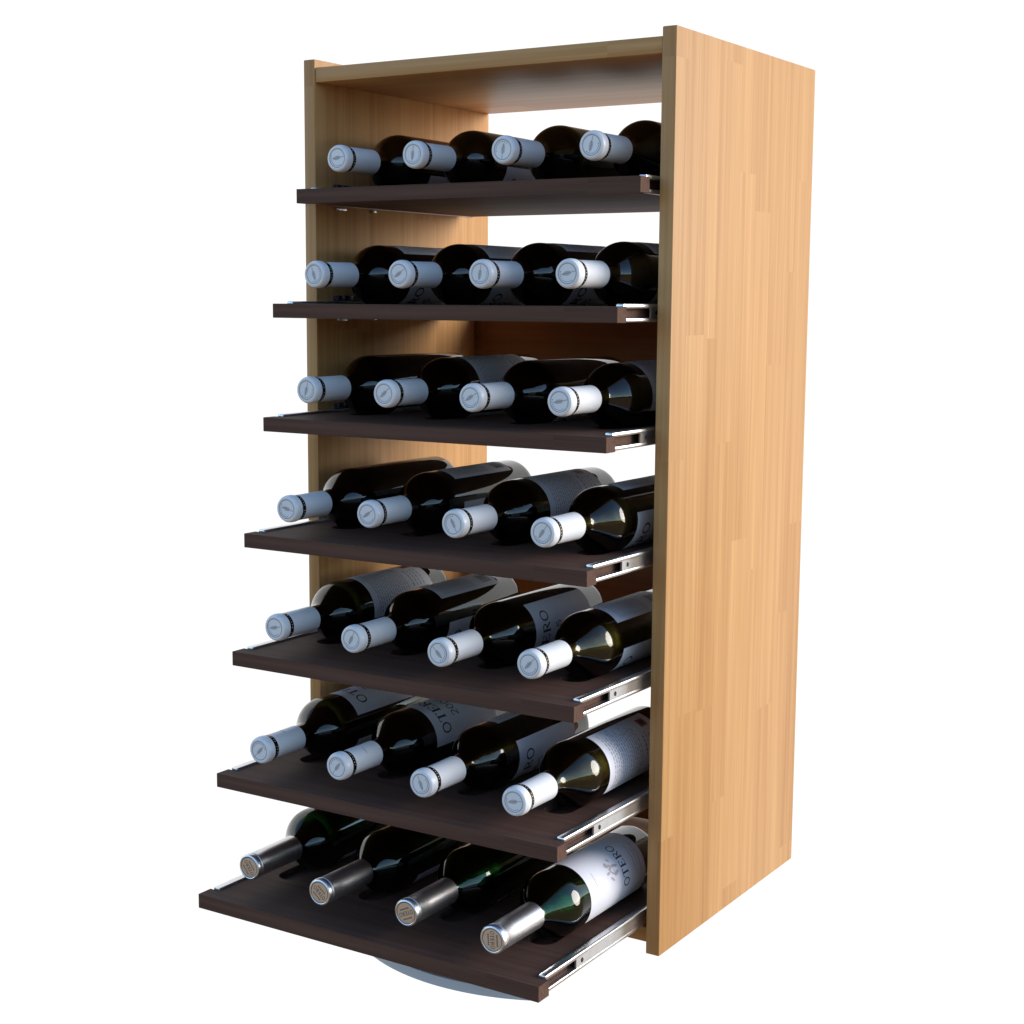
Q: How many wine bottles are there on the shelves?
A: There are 28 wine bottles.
